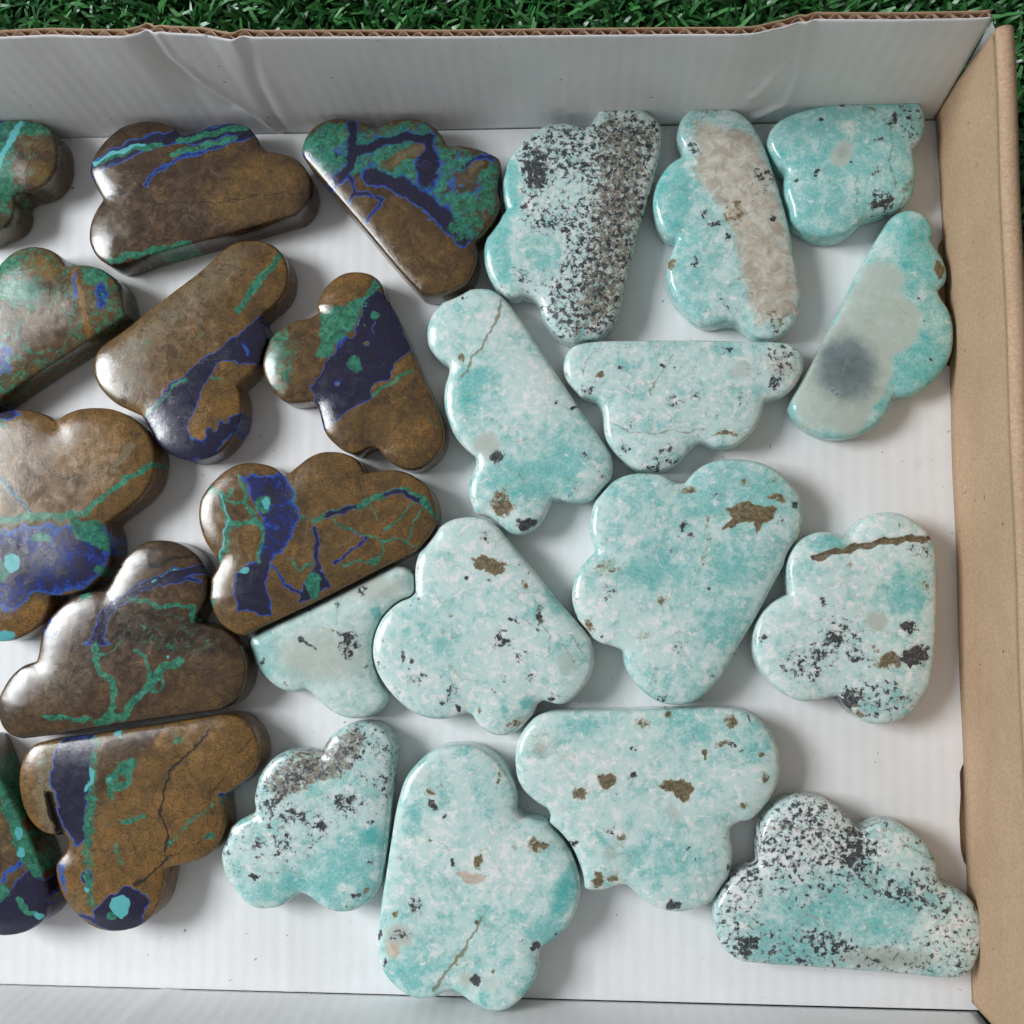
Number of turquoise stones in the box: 14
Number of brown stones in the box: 11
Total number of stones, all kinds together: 25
